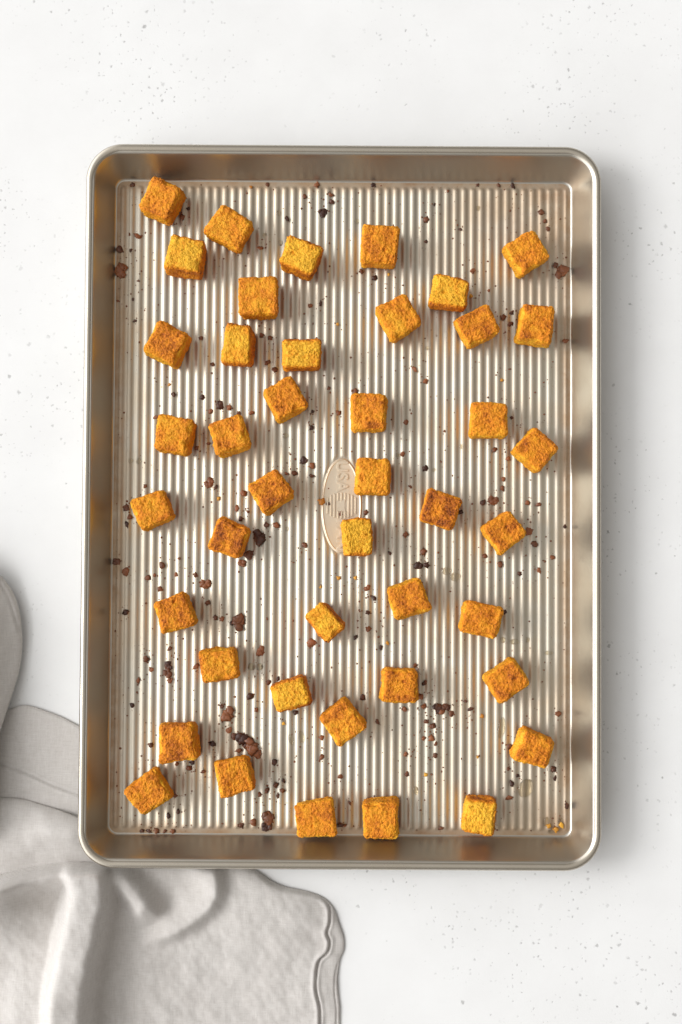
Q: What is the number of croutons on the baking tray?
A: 43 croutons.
